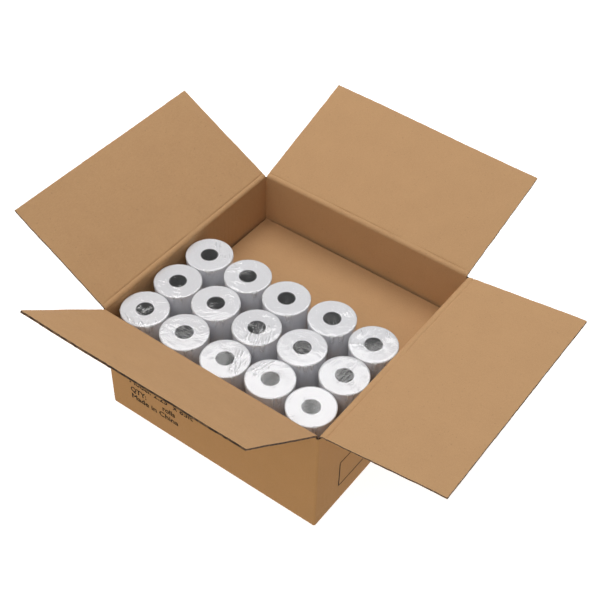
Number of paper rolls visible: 15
